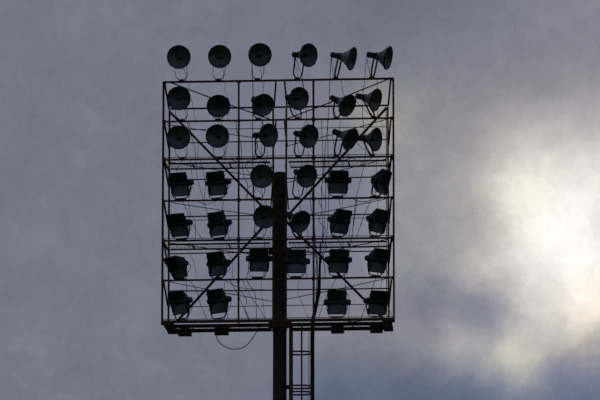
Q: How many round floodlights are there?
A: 22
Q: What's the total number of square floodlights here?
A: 18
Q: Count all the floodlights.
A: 40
